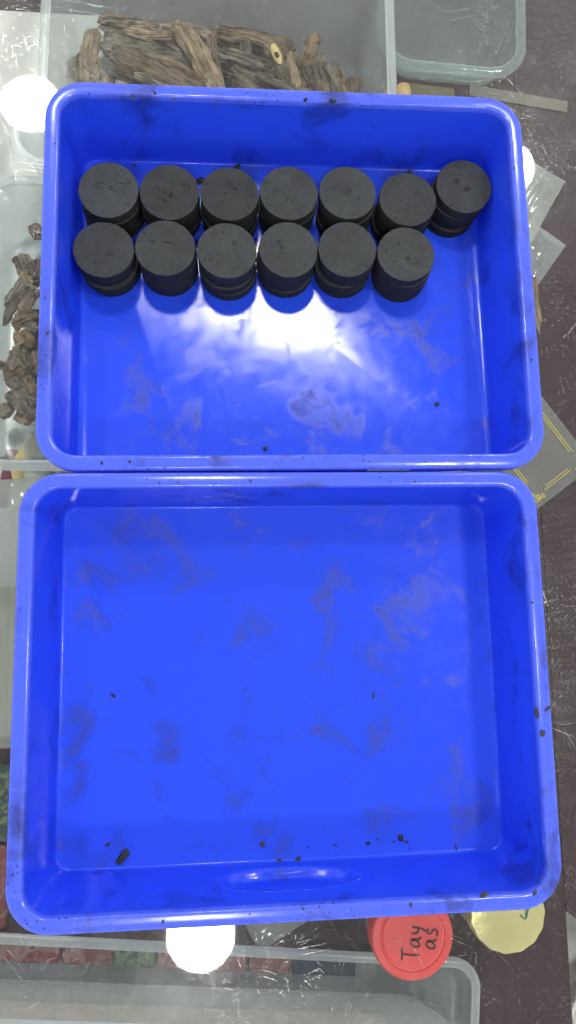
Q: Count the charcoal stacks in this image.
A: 13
